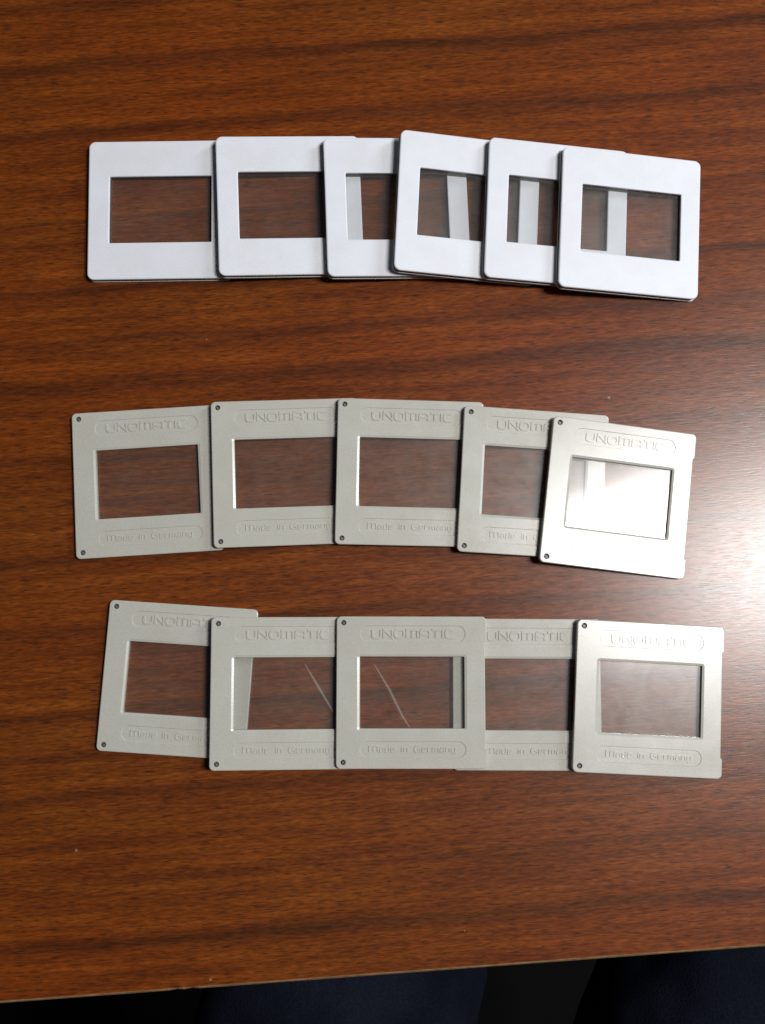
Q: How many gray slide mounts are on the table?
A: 10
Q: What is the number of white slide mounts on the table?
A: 6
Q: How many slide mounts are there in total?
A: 16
